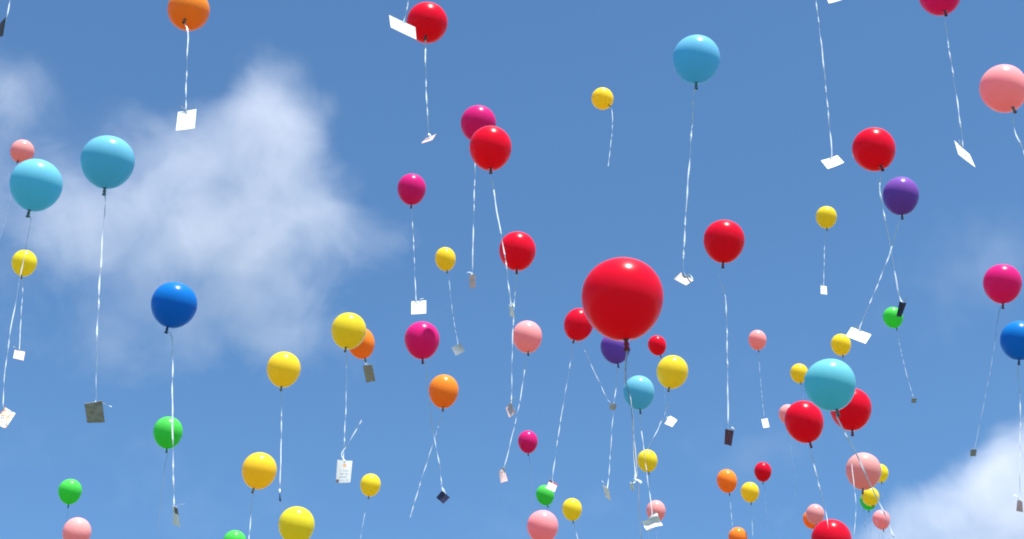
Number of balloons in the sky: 67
